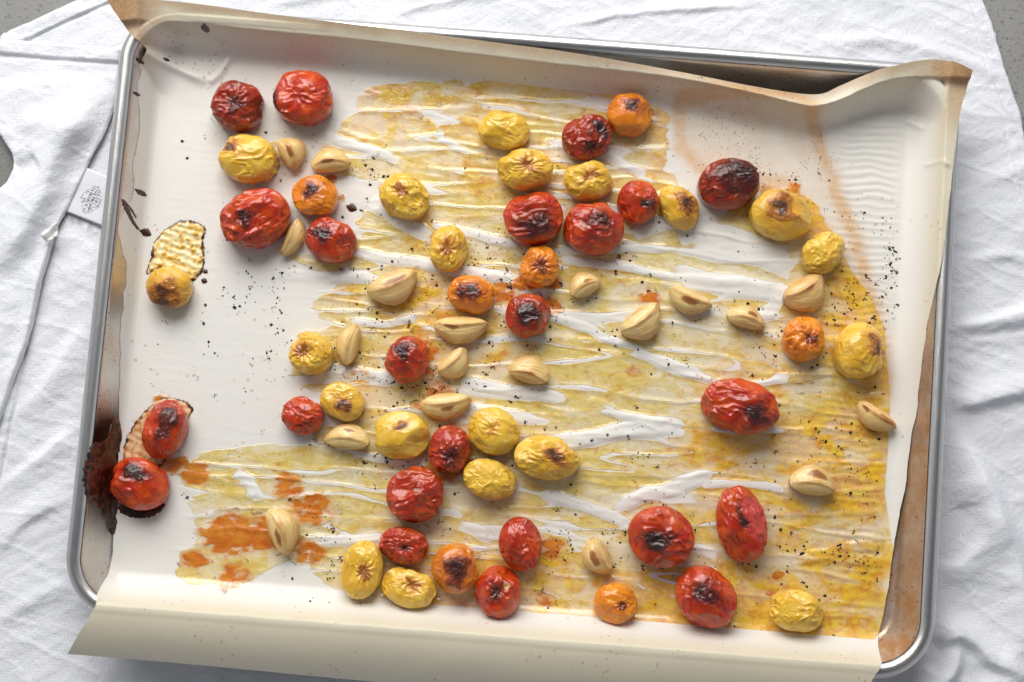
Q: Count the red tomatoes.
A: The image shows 23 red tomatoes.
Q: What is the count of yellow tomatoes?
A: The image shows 20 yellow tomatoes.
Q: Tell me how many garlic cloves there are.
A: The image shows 19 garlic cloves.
